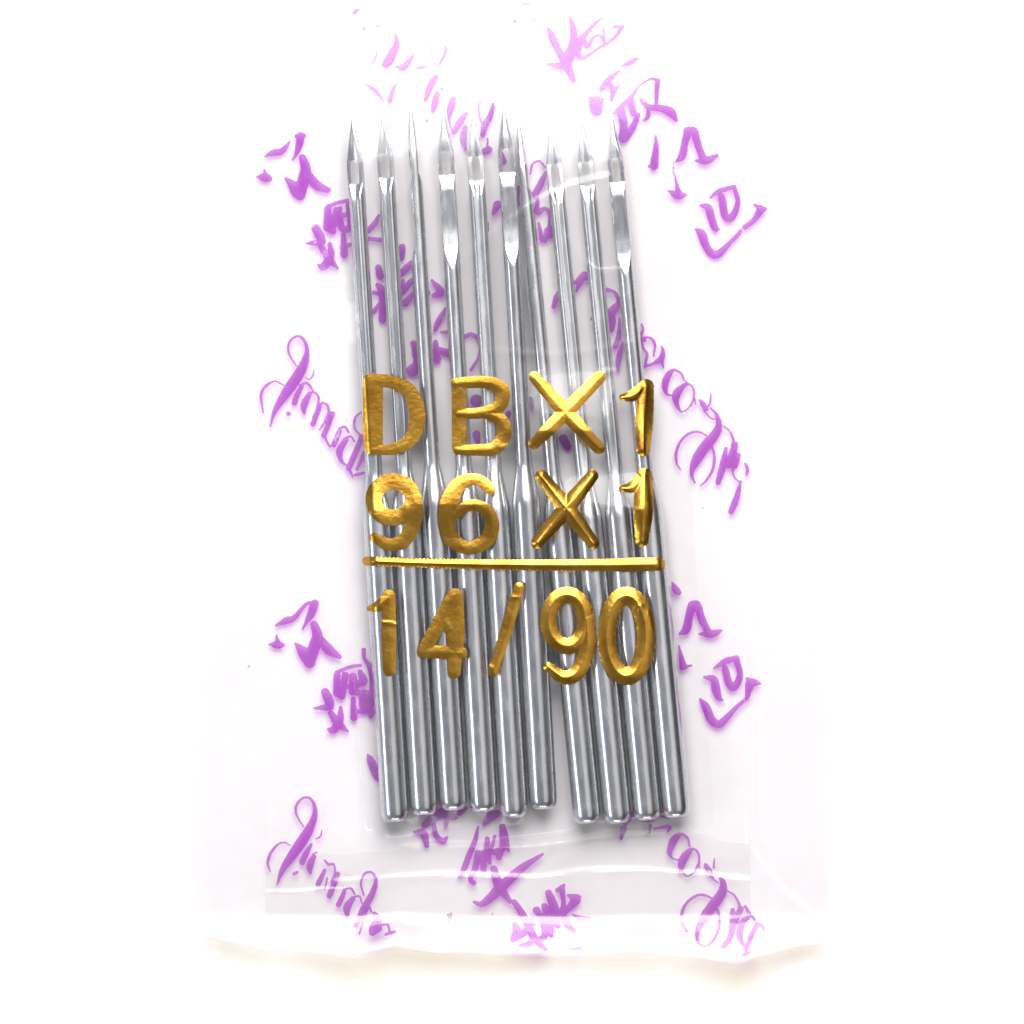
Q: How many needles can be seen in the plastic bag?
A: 10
